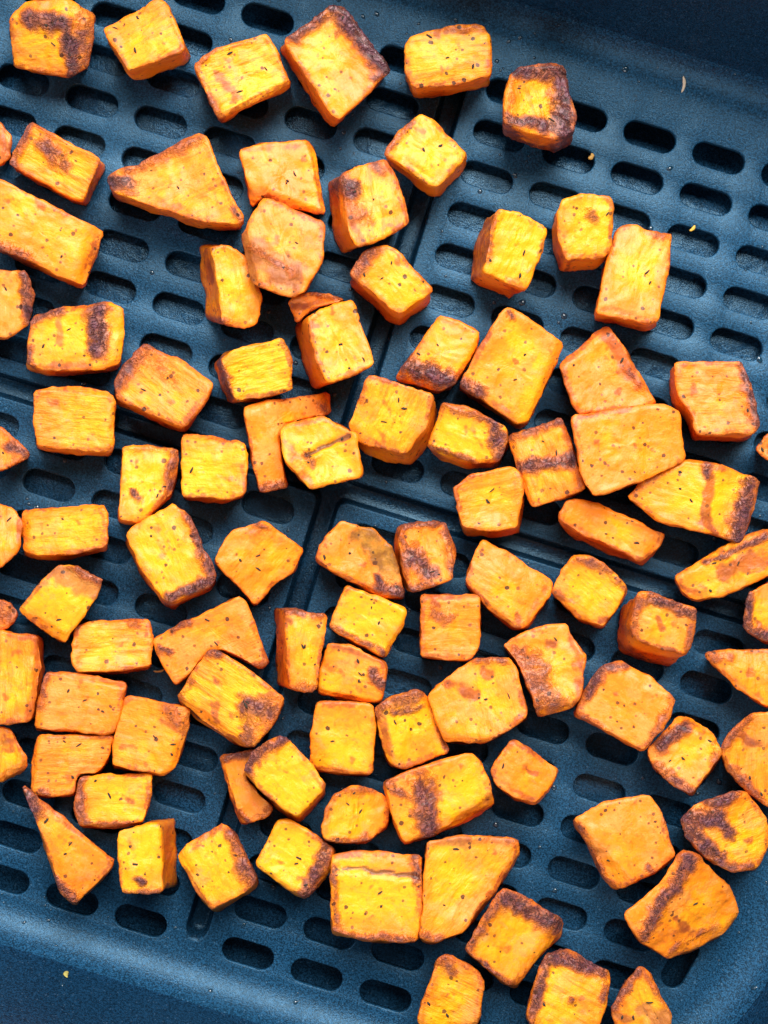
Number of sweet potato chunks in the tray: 95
